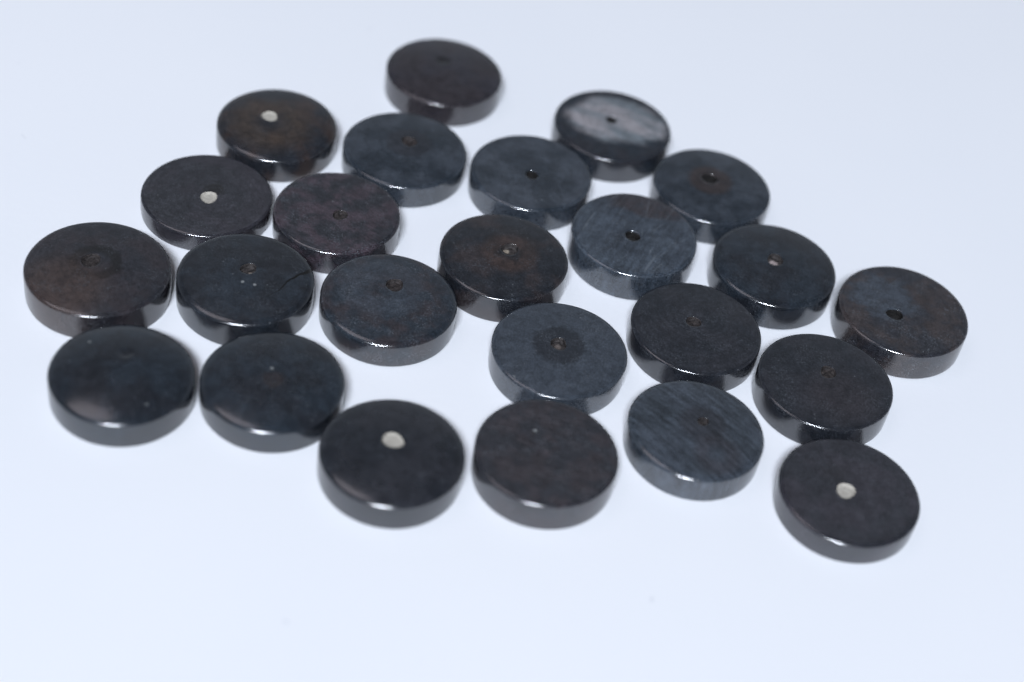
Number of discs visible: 24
